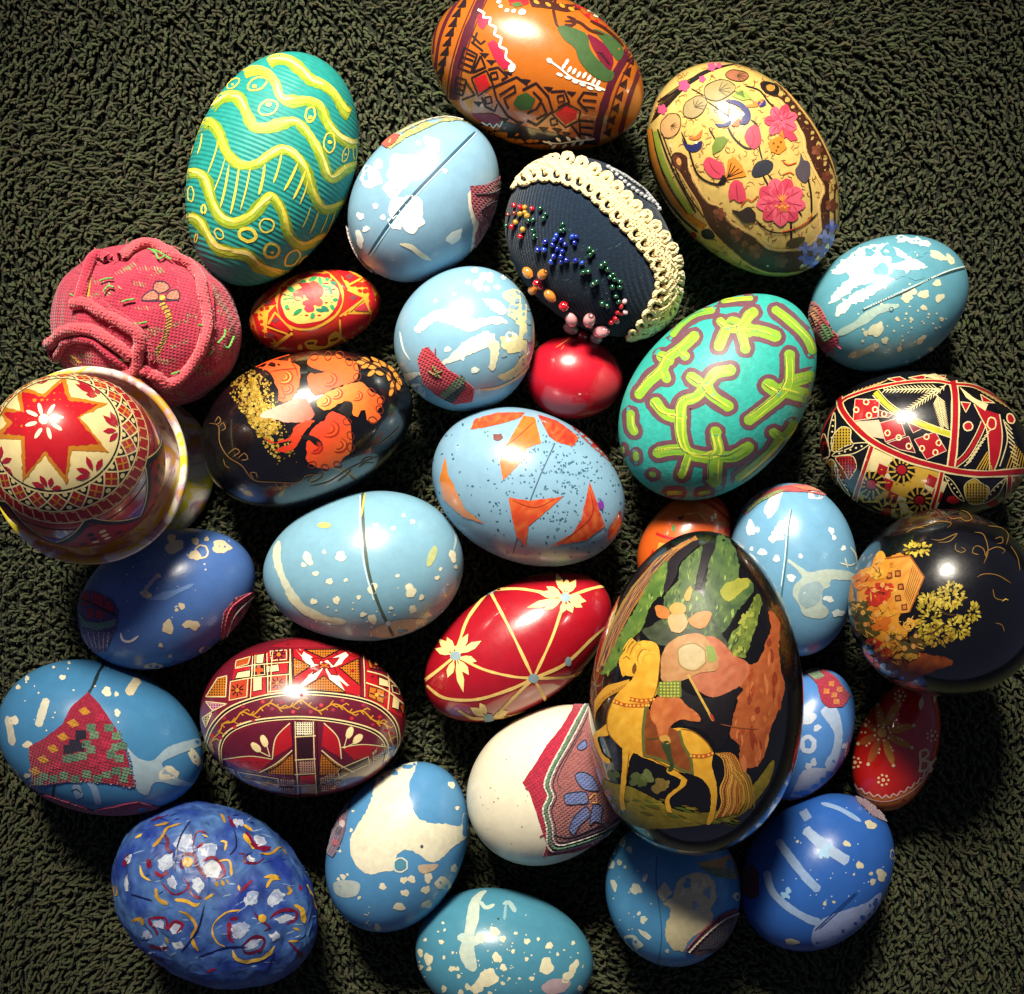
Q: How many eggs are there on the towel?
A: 32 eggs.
